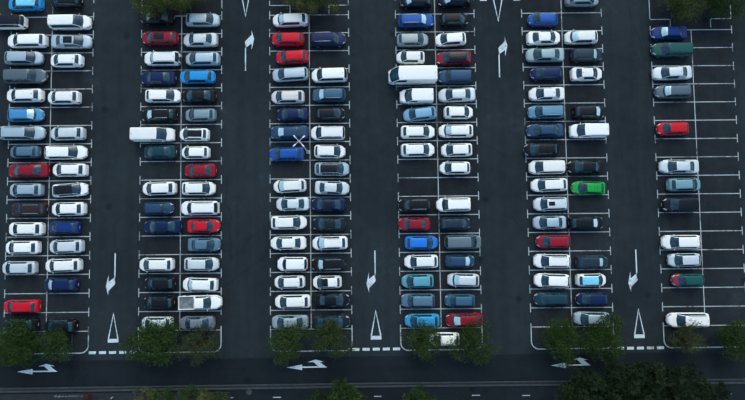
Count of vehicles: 170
